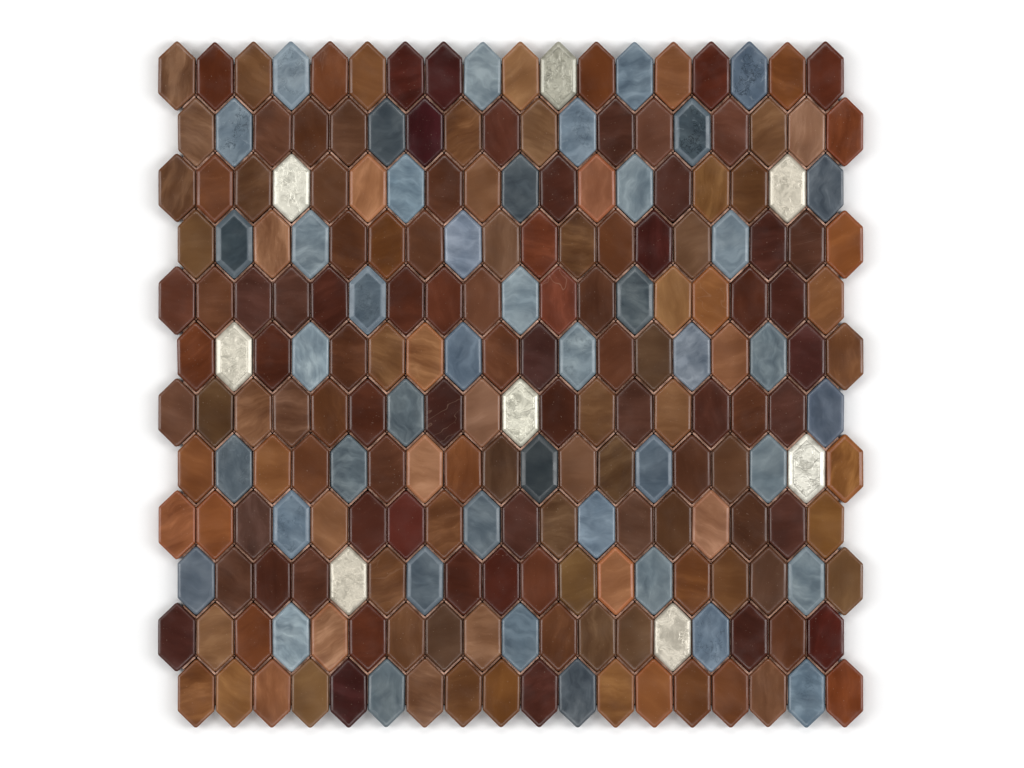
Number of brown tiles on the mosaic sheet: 164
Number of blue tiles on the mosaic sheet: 44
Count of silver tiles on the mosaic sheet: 8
